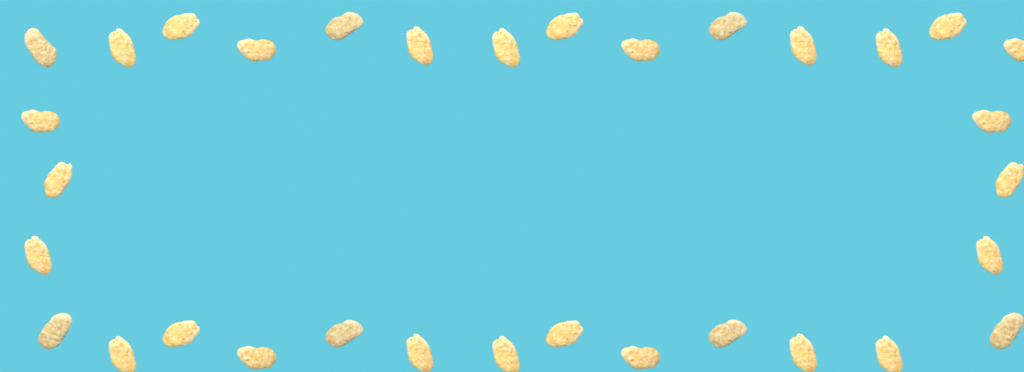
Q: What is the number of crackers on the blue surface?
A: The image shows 33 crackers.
